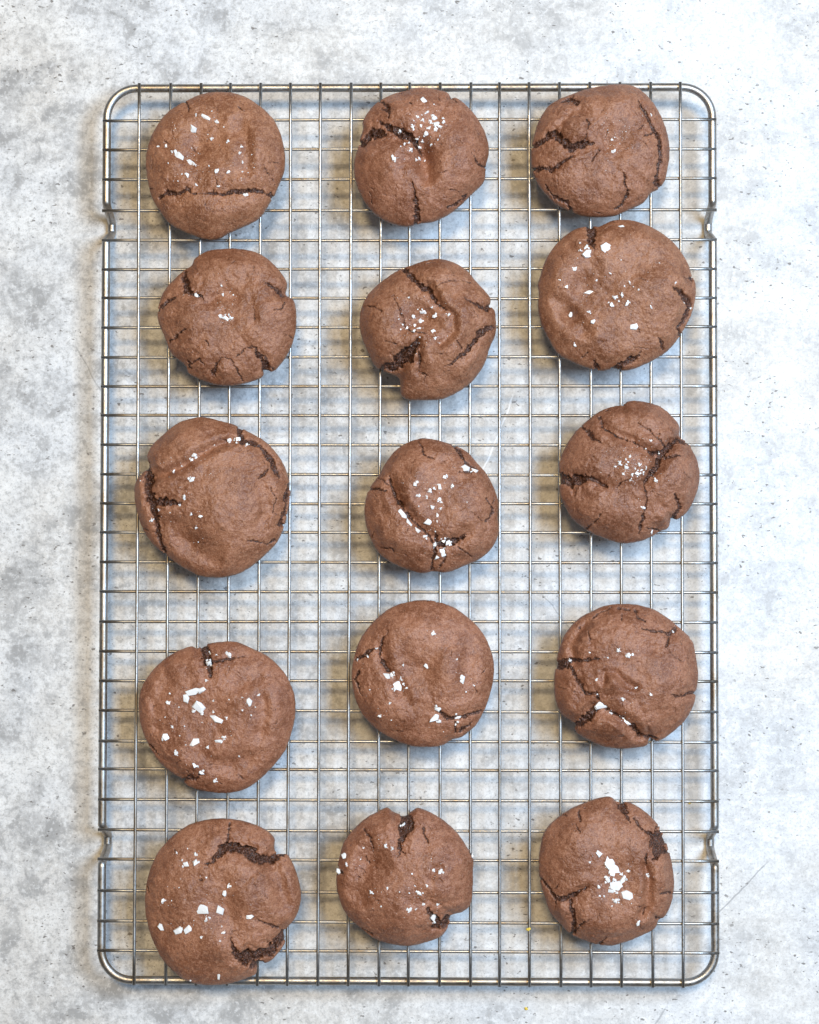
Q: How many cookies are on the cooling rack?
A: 15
